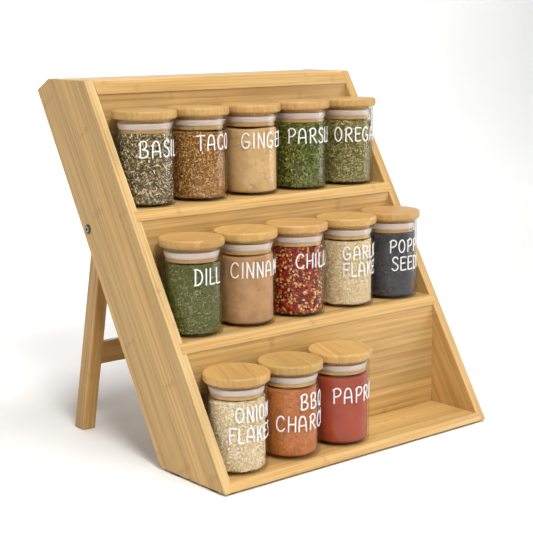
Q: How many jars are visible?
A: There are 13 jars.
